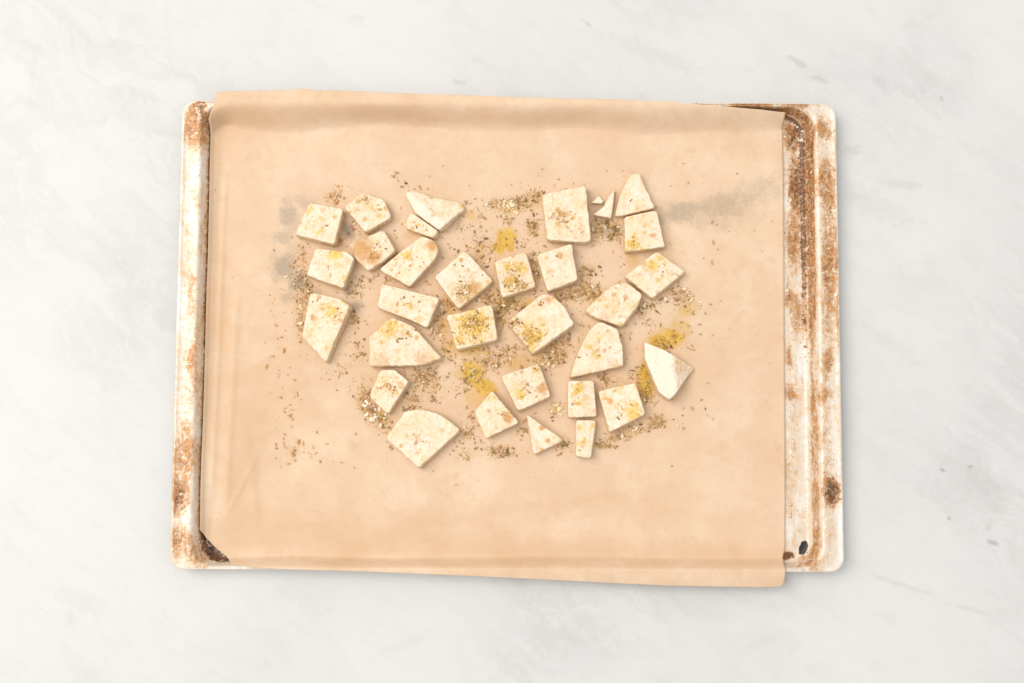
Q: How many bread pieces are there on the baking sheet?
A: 32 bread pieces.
